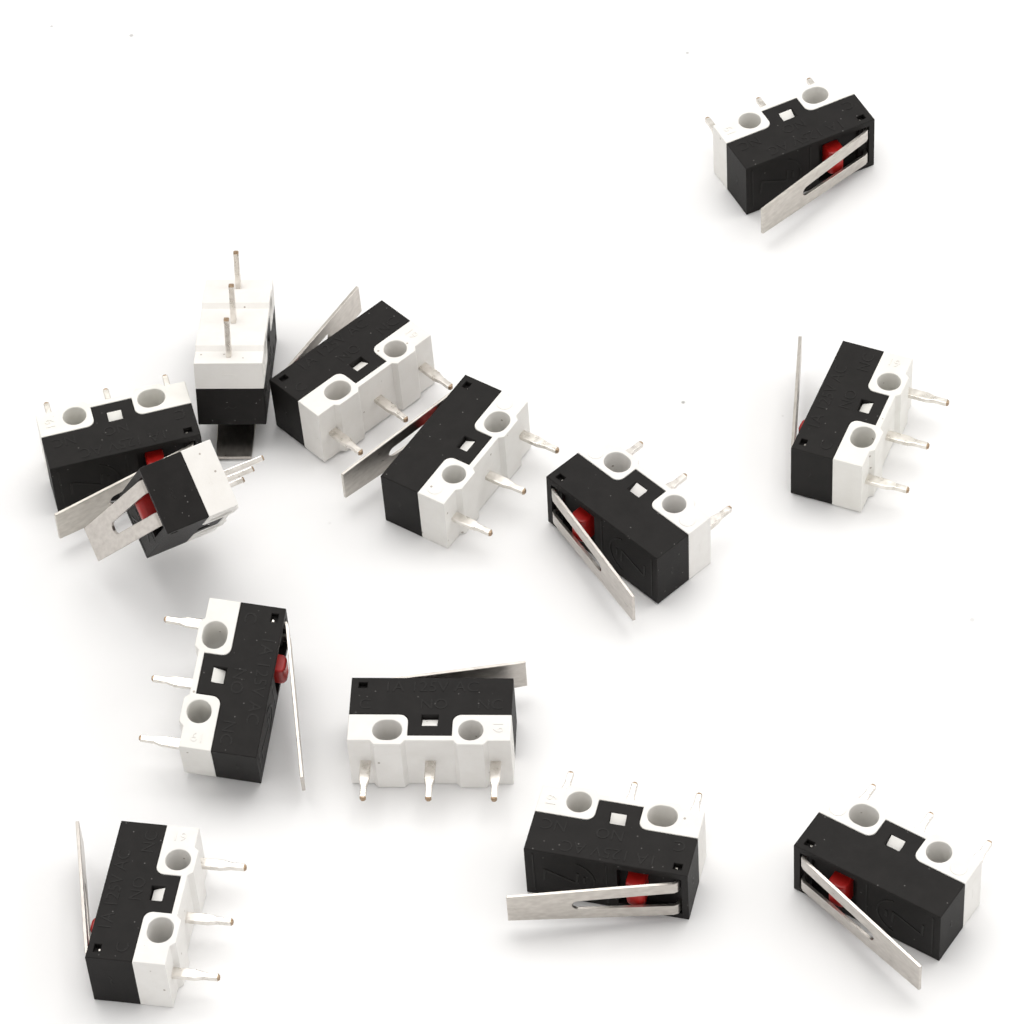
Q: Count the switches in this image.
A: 13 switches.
